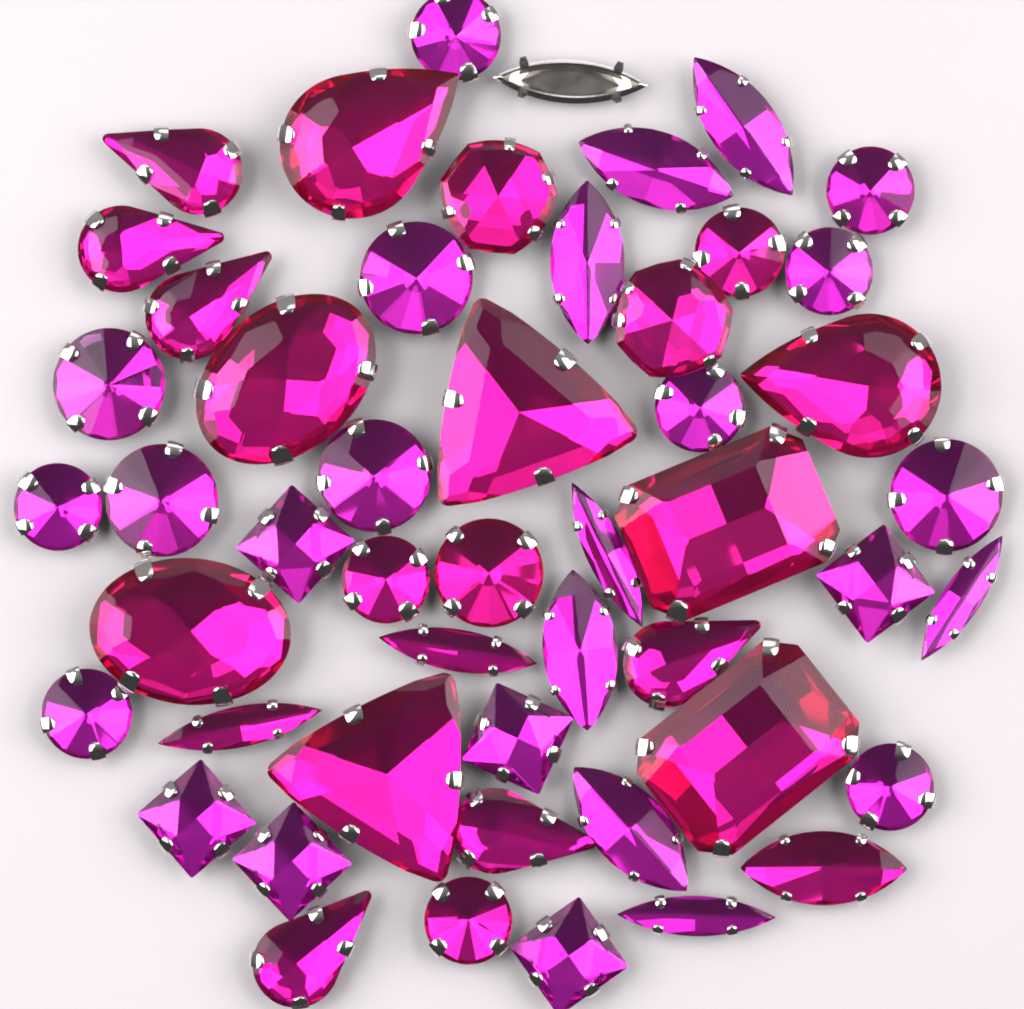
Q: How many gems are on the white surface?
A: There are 49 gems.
